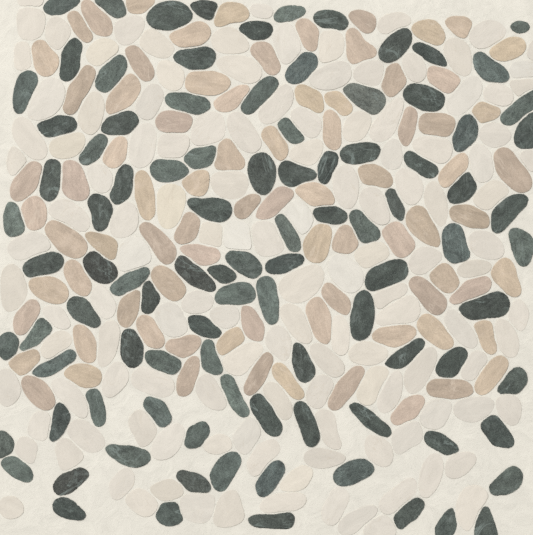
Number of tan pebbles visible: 80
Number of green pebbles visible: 97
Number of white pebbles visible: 127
